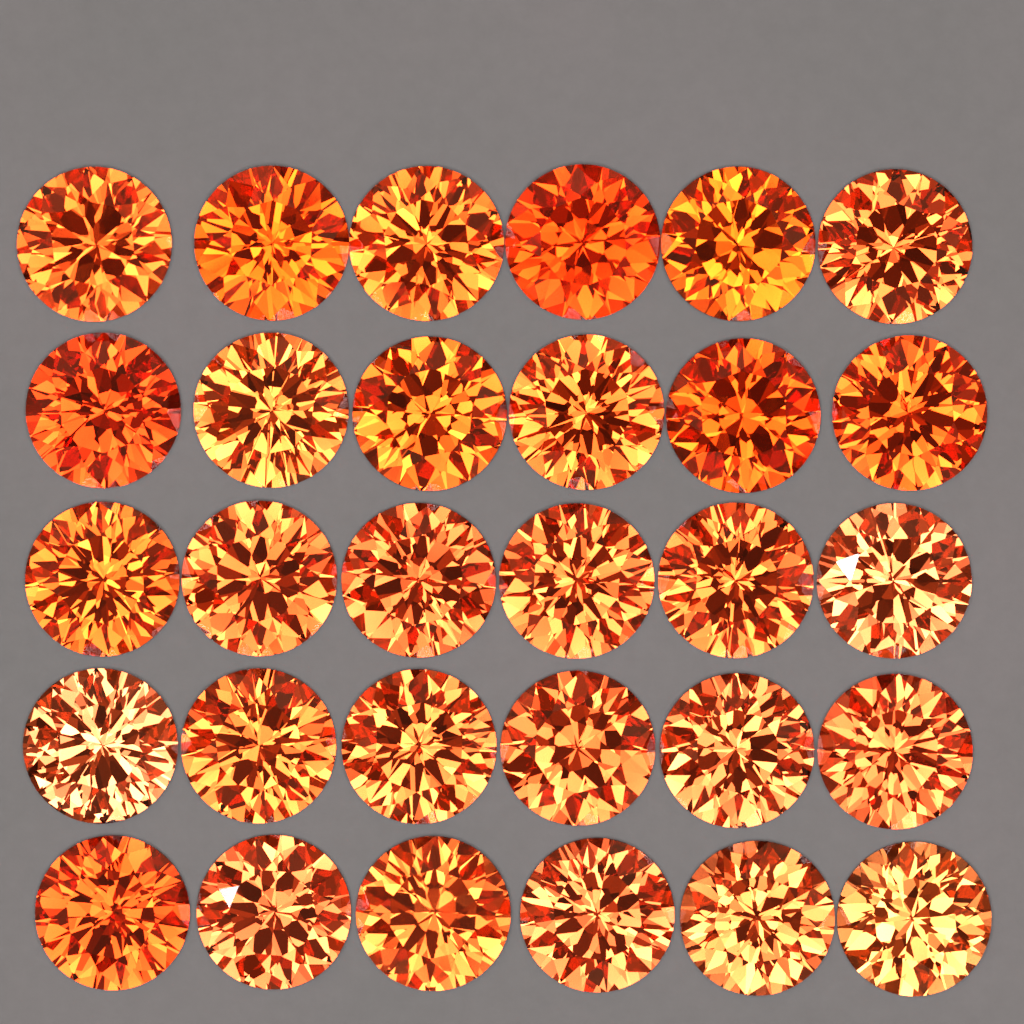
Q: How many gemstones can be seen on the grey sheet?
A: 30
